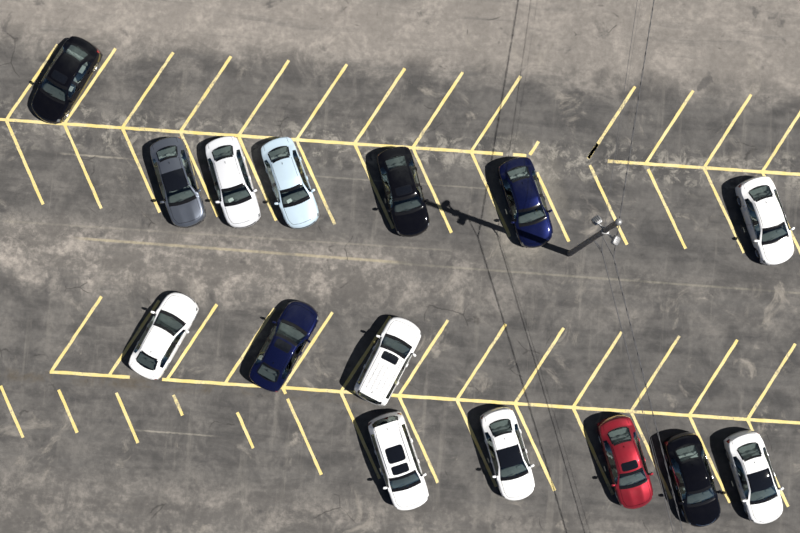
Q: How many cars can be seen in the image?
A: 15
